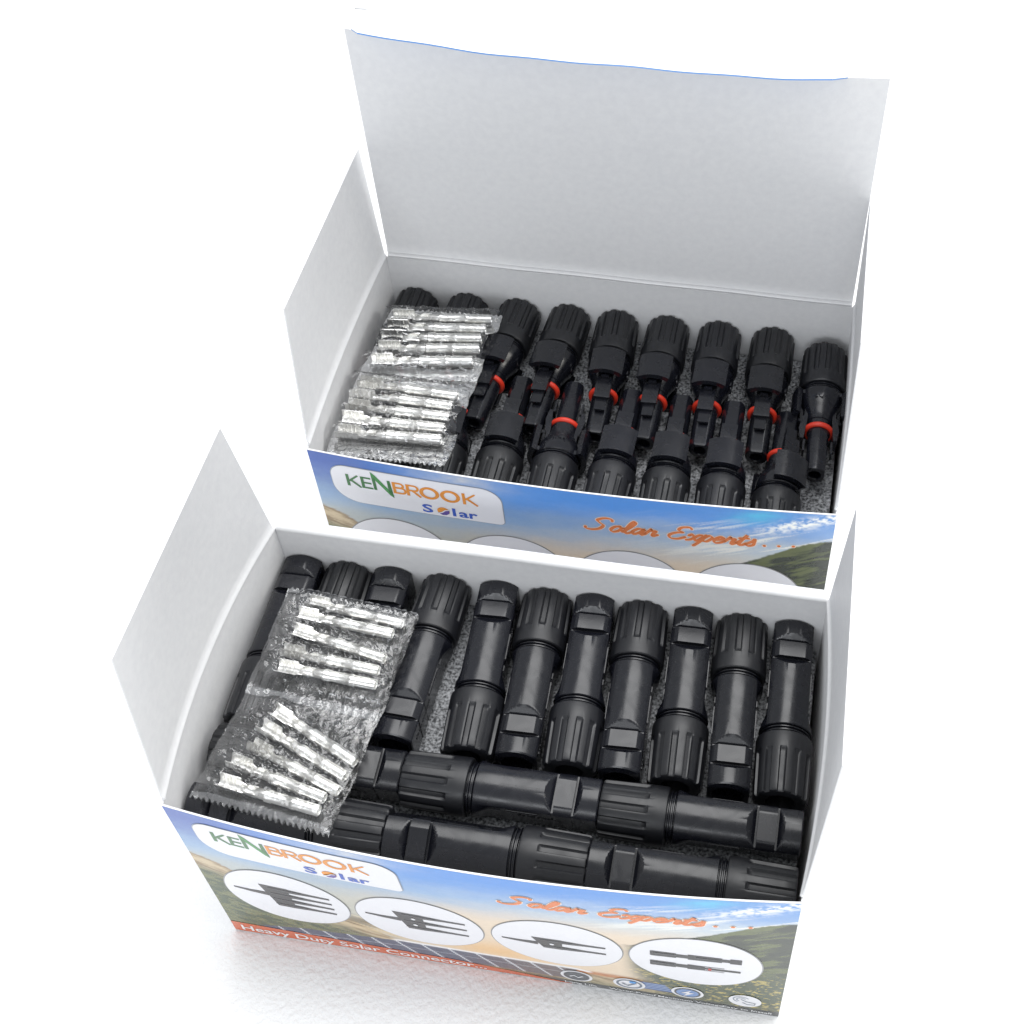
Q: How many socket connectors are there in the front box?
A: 17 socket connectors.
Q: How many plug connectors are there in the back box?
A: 17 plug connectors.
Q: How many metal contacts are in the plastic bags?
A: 20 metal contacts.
